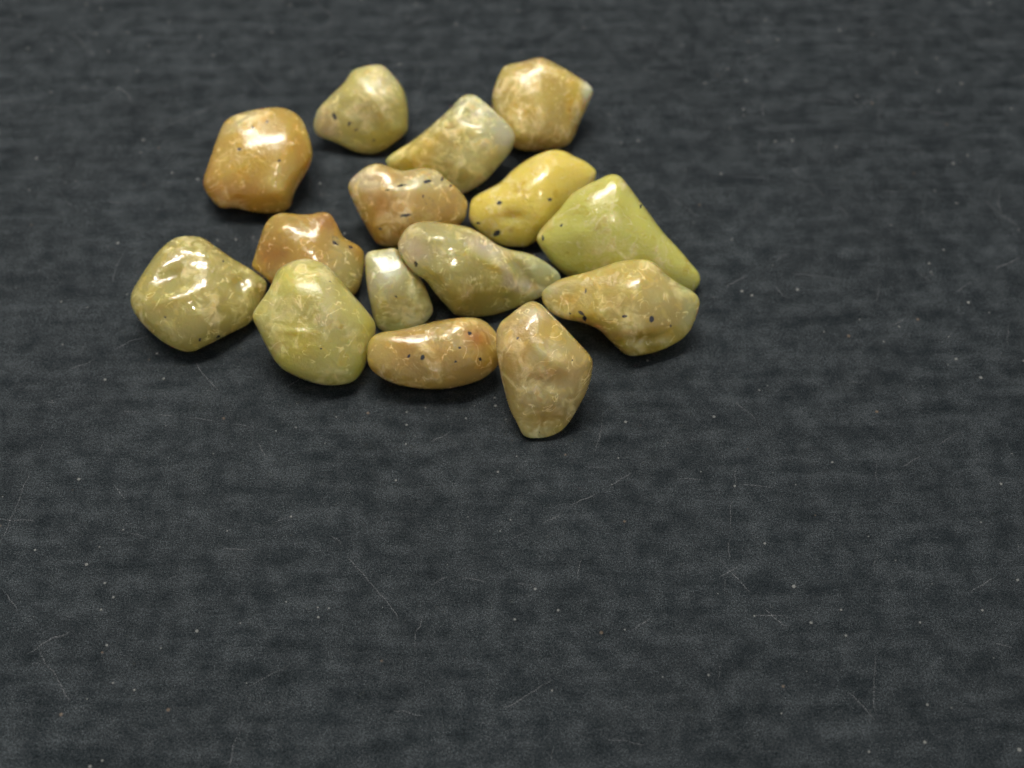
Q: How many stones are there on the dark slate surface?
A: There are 15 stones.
